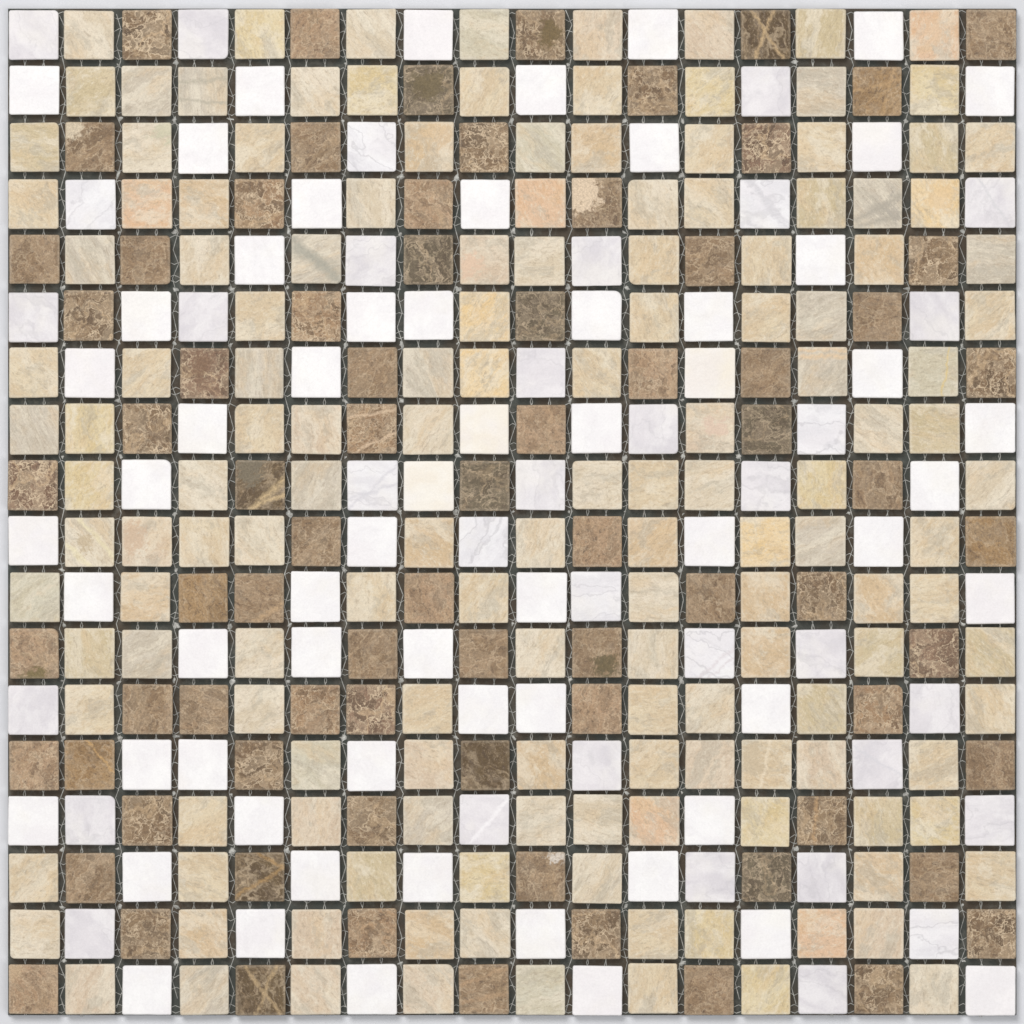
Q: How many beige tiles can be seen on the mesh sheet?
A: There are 151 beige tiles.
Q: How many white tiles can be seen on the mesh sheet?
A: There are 95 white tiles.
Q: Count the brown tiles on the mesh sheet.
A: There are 78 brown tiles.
